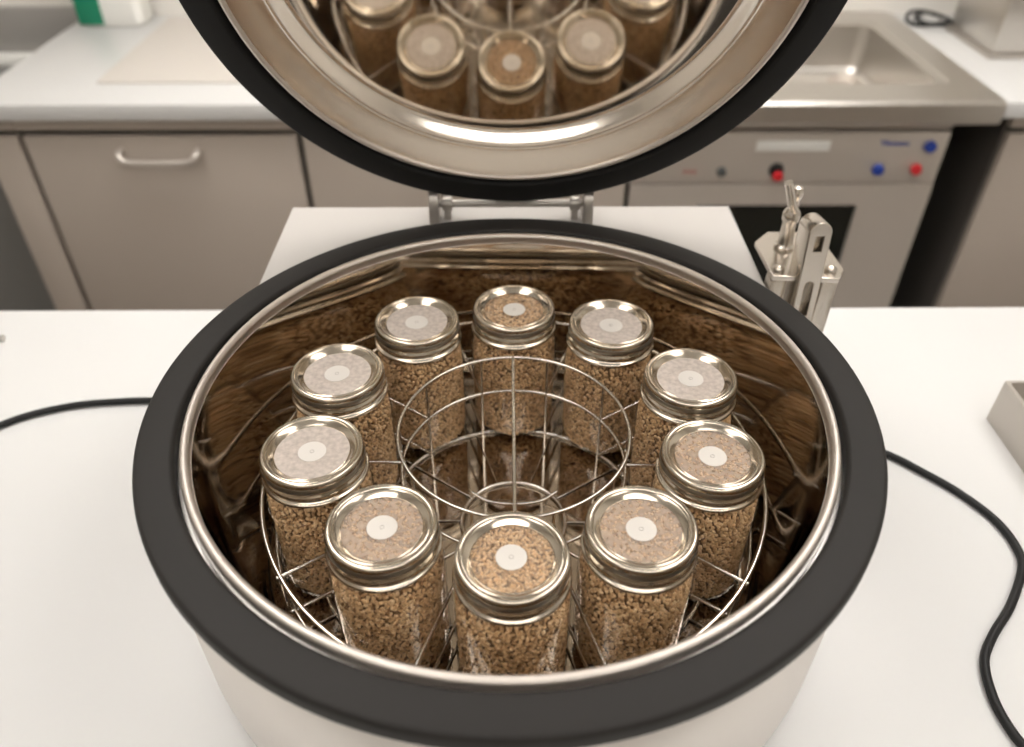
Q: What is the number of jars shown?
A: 10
